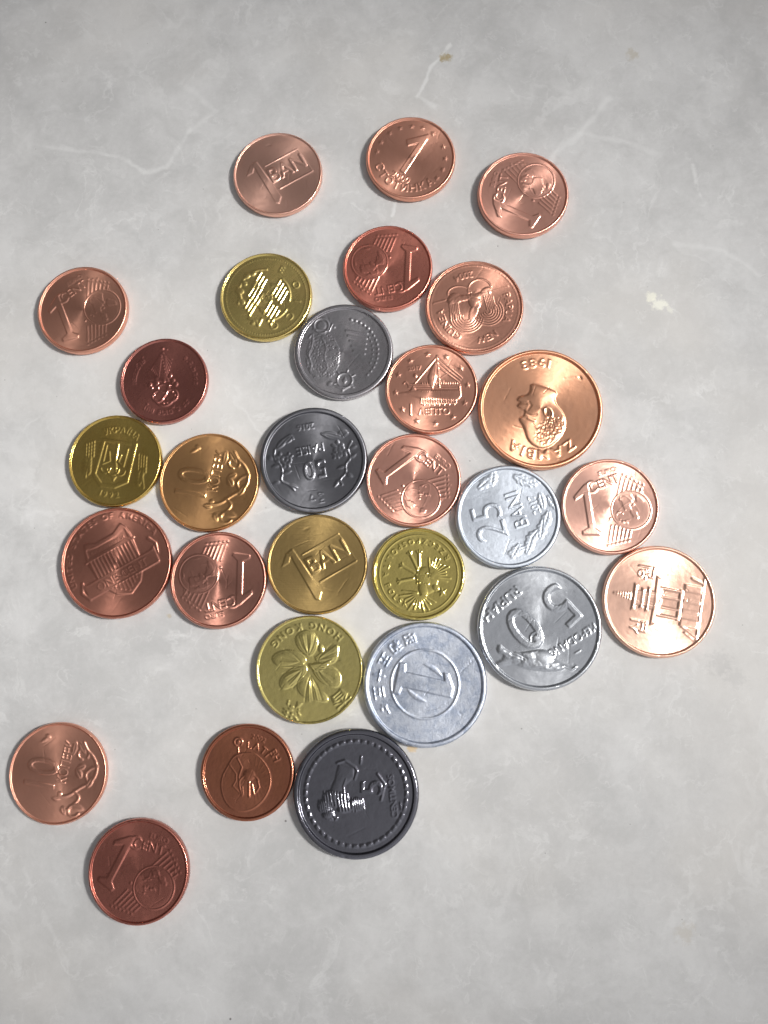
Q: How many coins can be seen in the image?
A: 29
